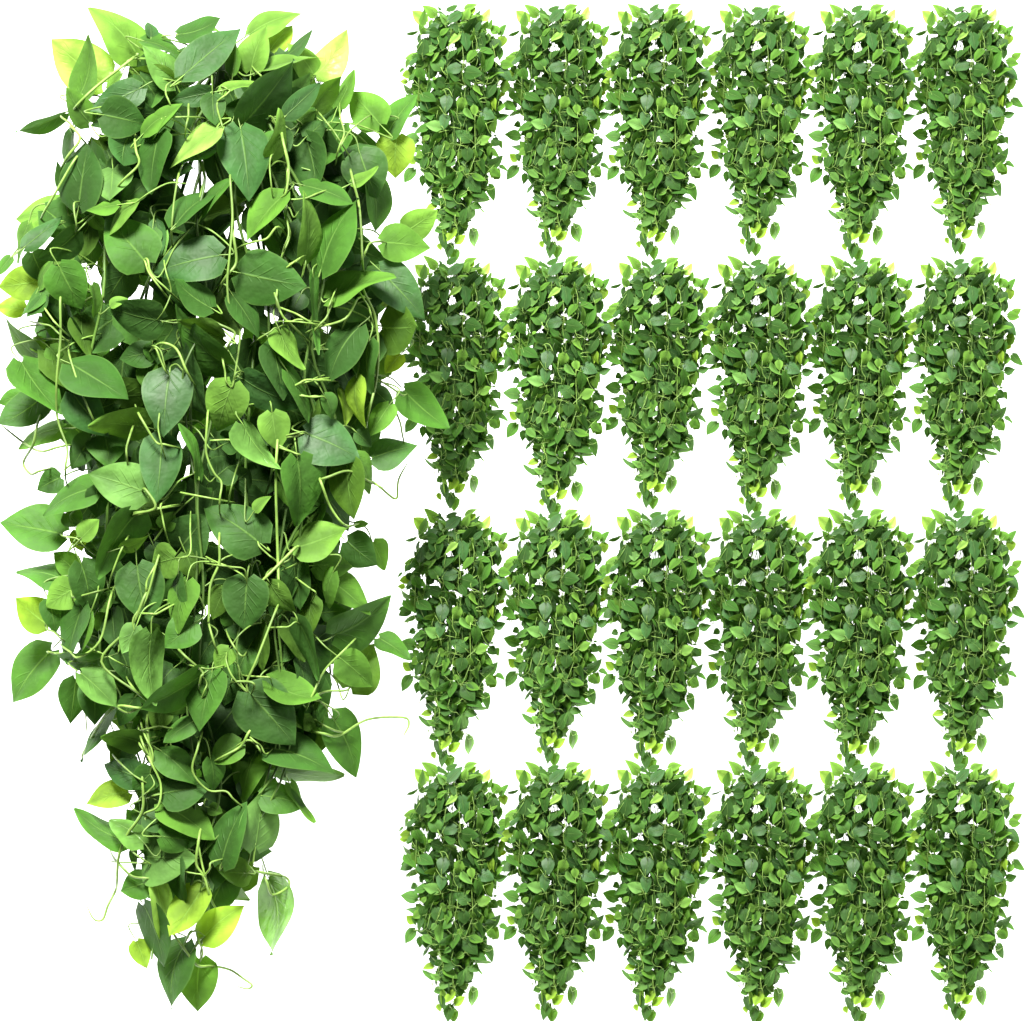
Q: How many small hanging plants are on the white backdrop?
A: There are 24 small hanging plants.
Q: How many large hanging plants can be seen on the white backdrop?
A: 1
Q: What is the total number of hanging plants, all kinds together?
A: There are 25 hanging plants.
